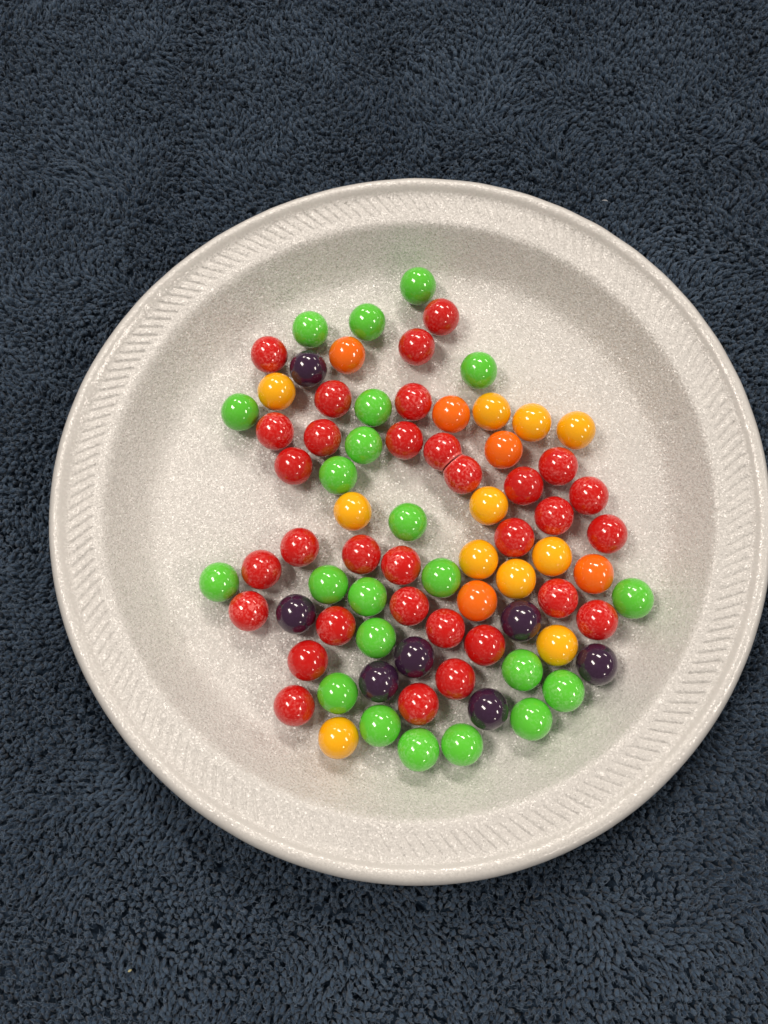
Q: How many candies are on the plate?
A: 77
